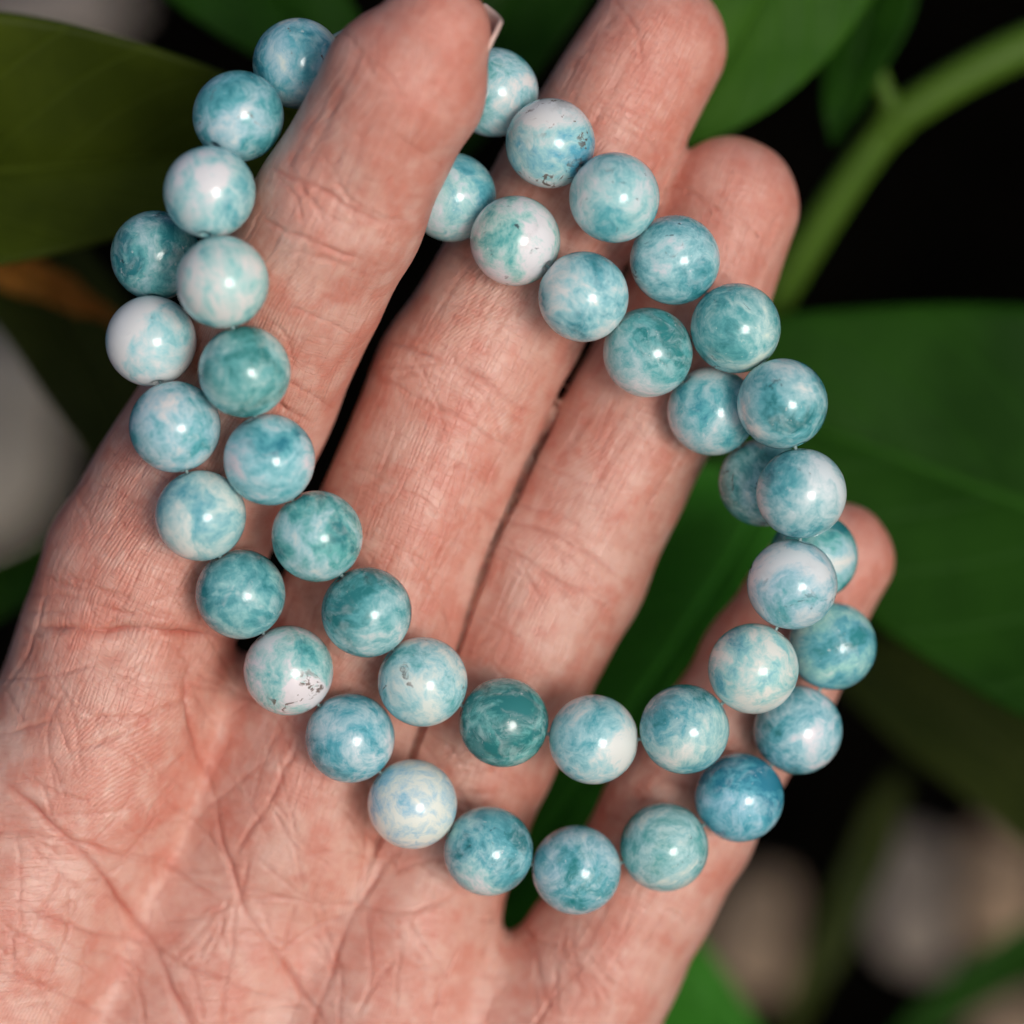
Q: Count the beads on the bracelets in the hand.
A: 42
